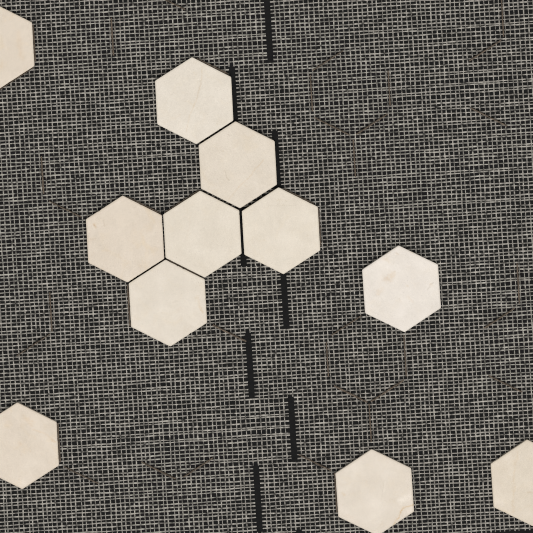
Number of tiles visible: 11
